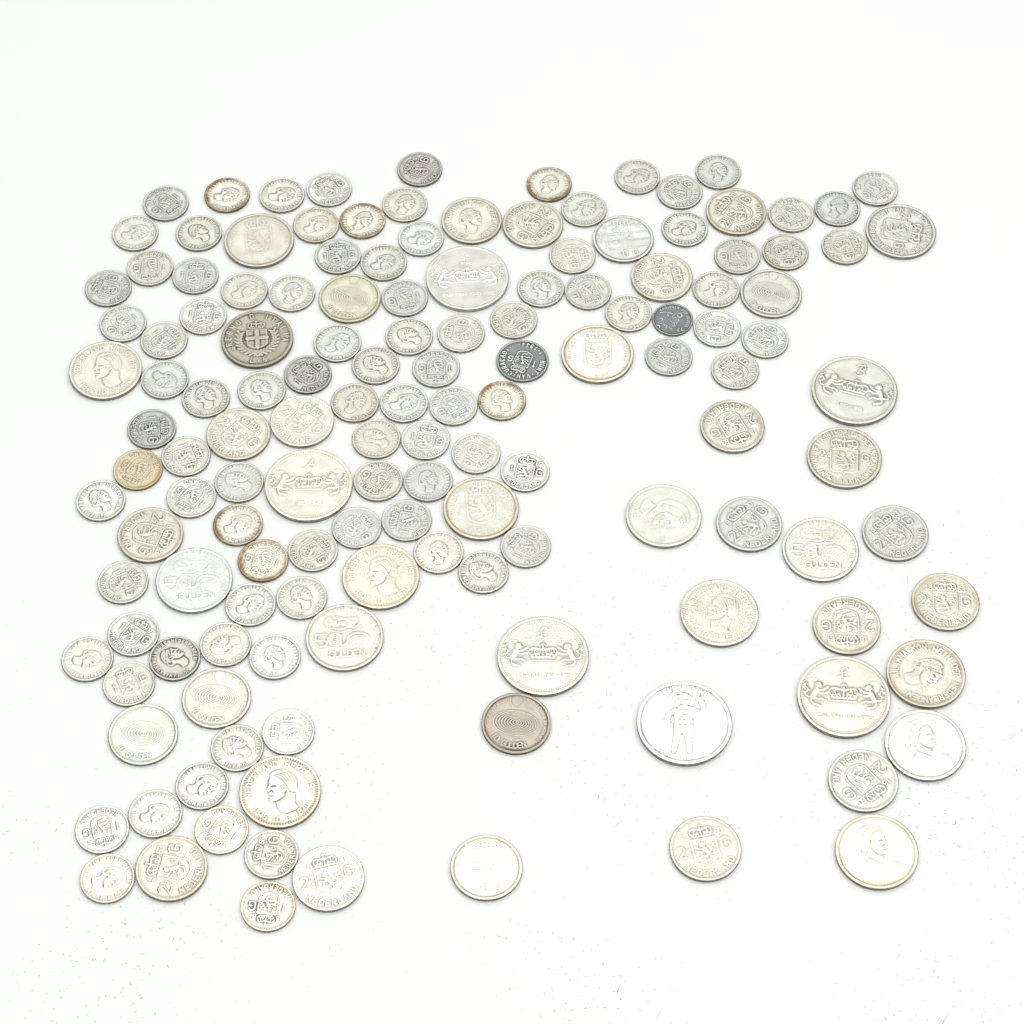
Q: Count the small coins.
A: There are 97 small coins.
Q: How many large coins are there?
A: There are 46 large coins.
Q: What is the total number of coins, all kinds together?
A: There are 143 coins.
